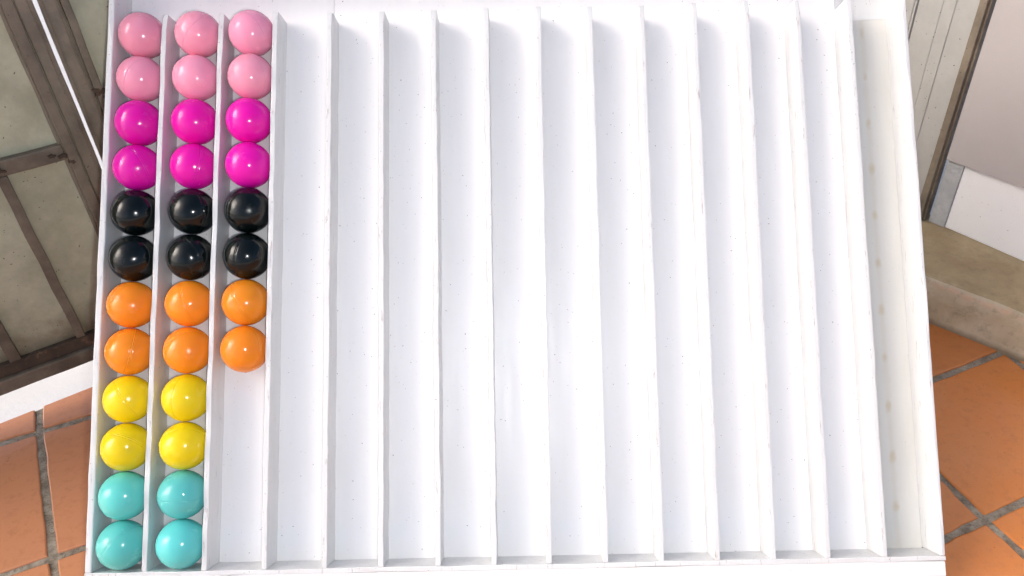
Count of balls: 32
